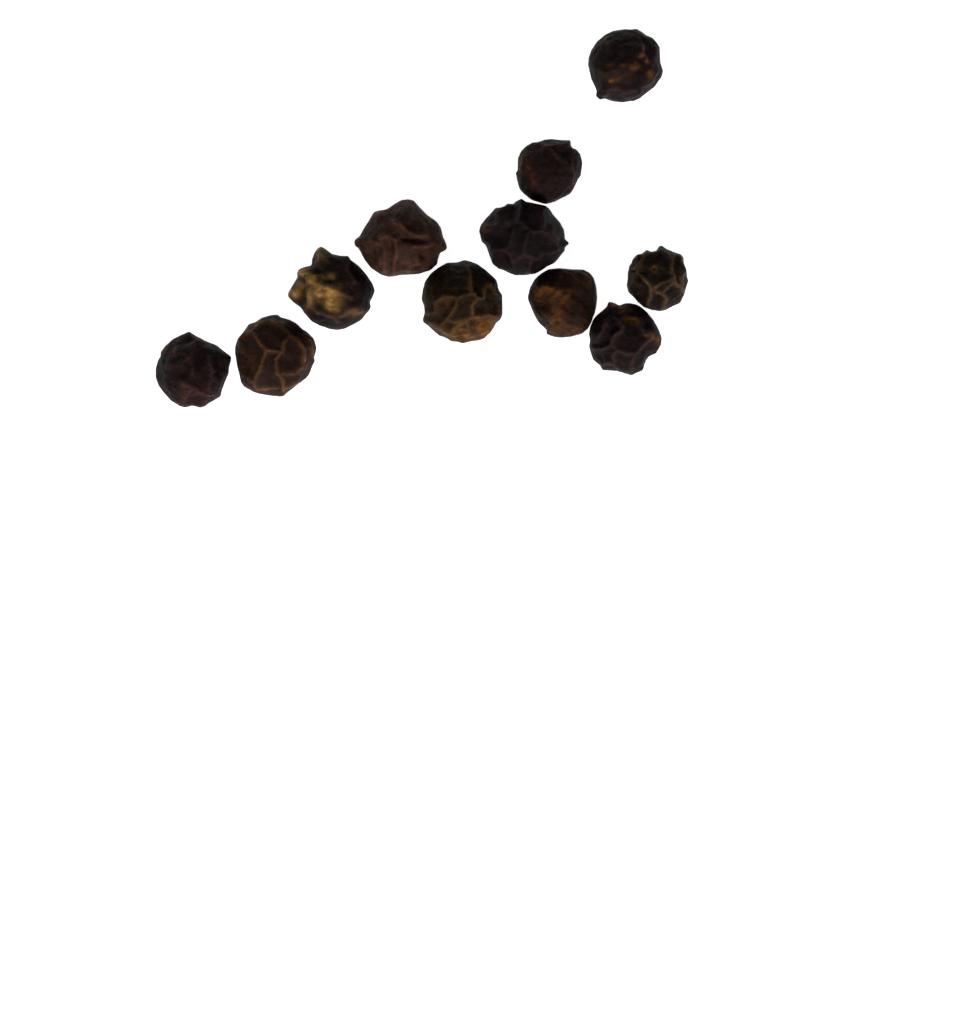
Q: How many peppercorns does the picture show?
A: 11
